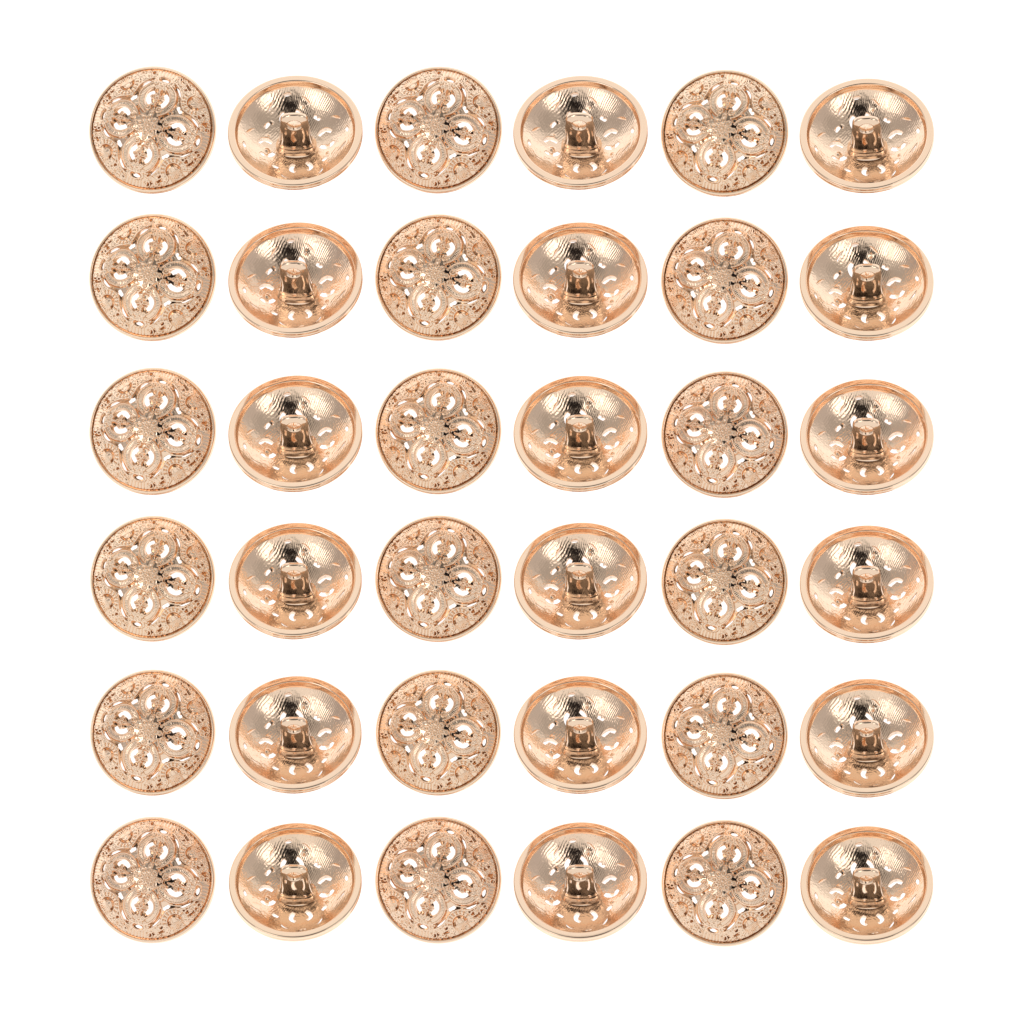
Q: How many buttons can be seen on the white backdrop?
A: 36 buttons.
